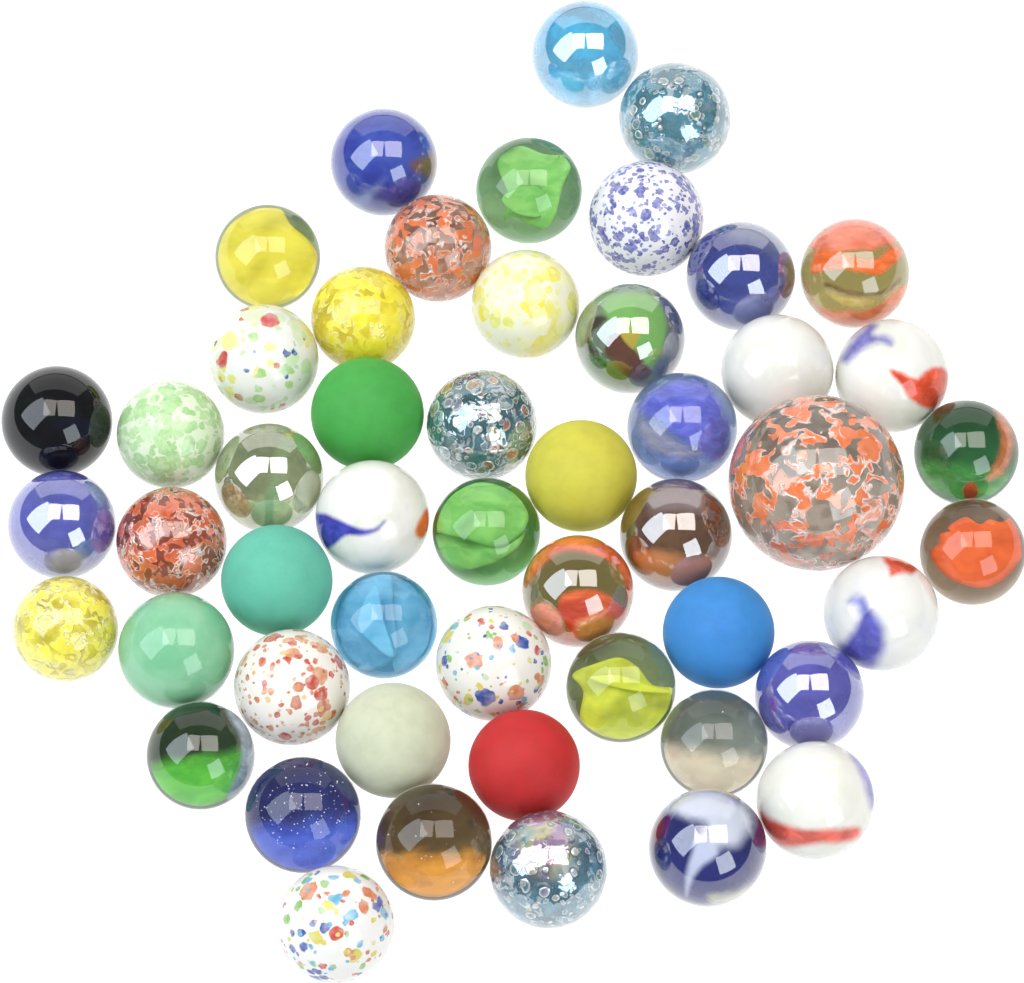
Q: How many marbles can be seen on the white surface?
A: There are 51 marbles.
